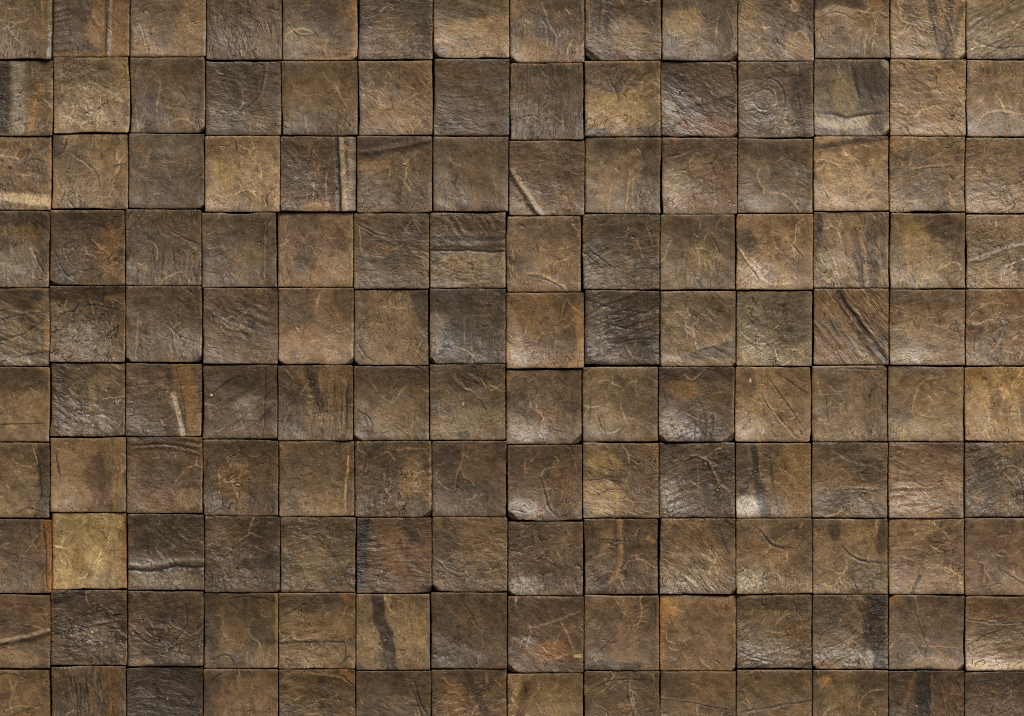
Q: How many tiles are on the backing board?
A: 140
